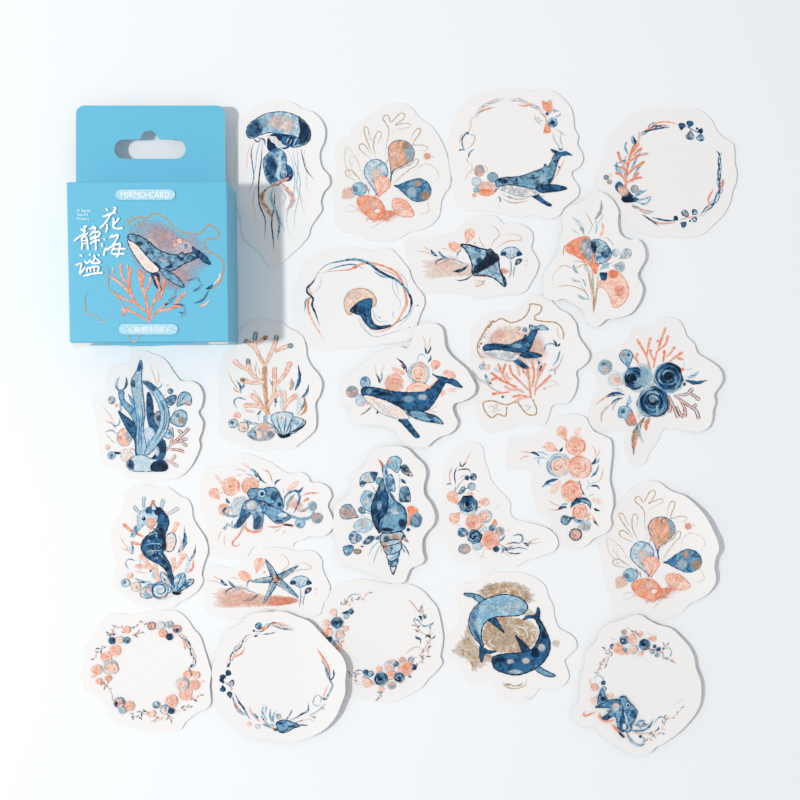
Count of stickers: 24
